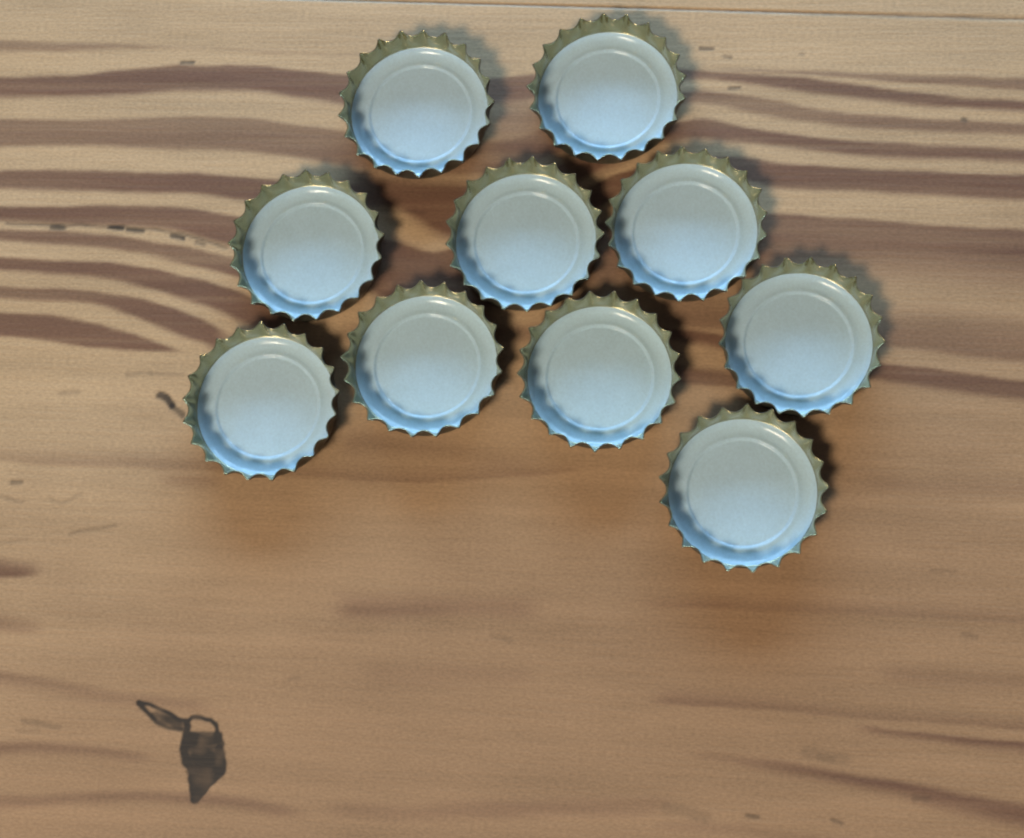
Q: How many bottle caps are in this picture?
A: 10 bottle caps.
